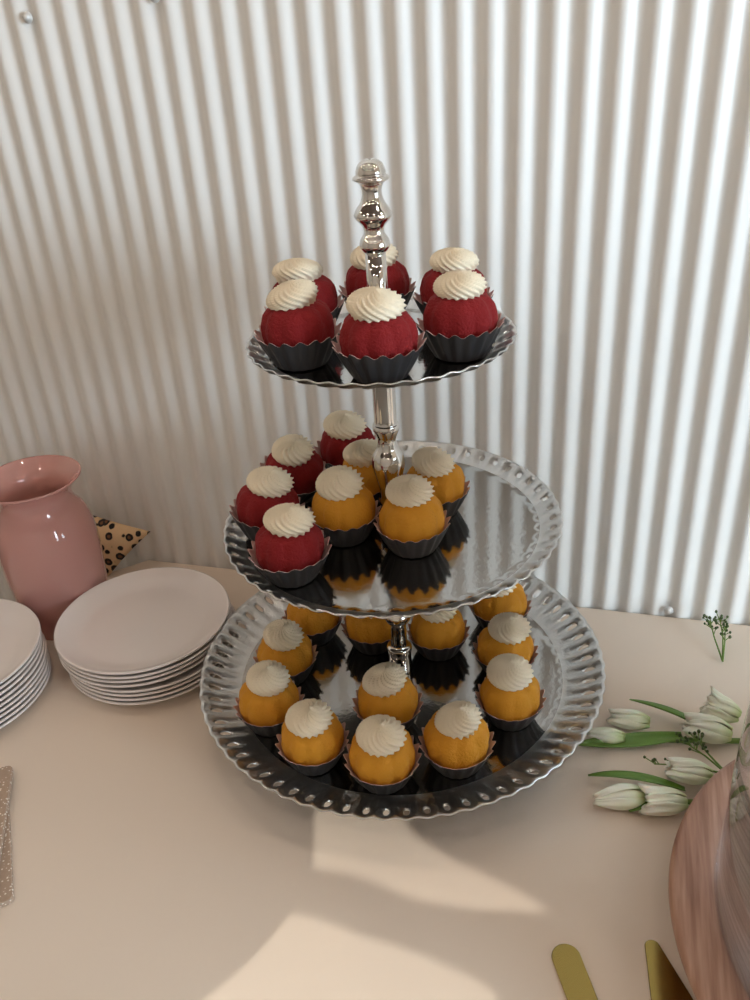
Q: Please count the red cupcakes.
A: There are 10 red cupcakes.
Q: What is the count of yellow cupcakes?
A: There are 16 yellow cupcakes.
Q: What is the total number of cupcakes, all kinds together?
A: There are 26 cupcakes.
